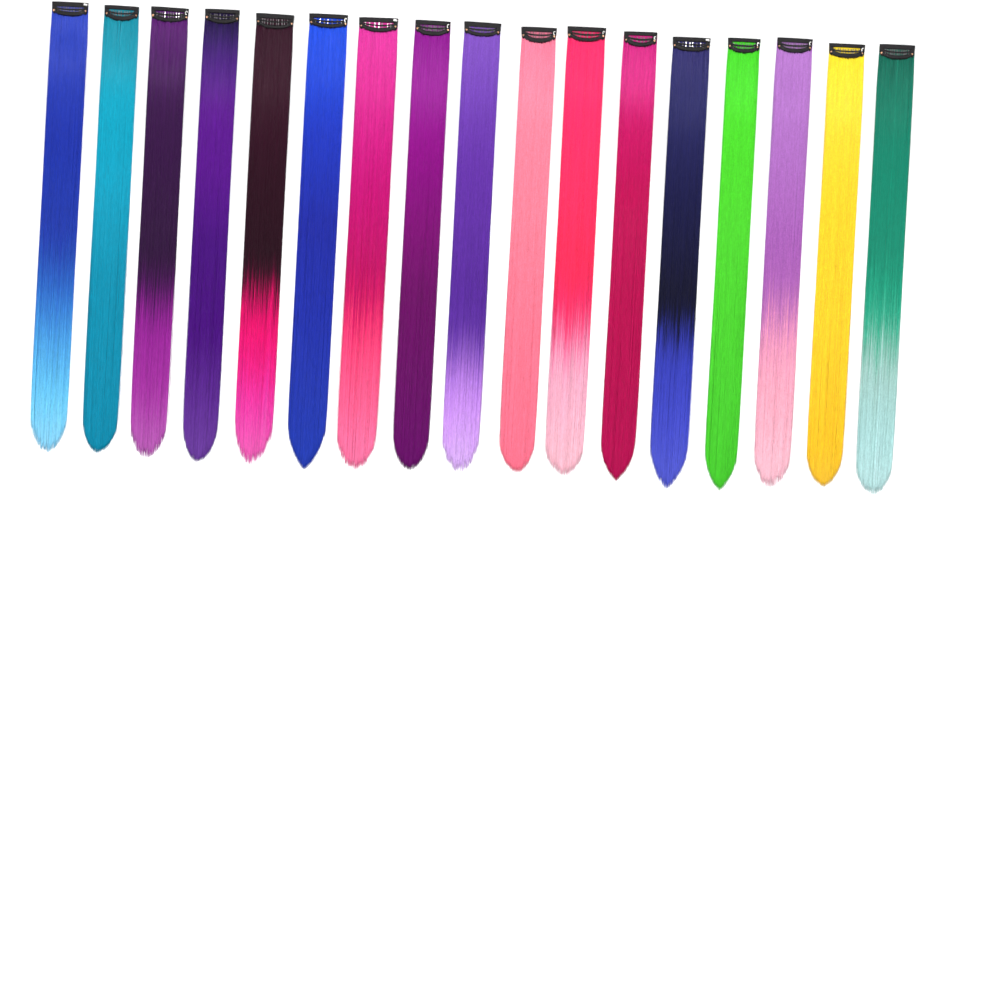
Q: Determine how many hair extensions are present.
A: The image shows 17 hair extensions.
